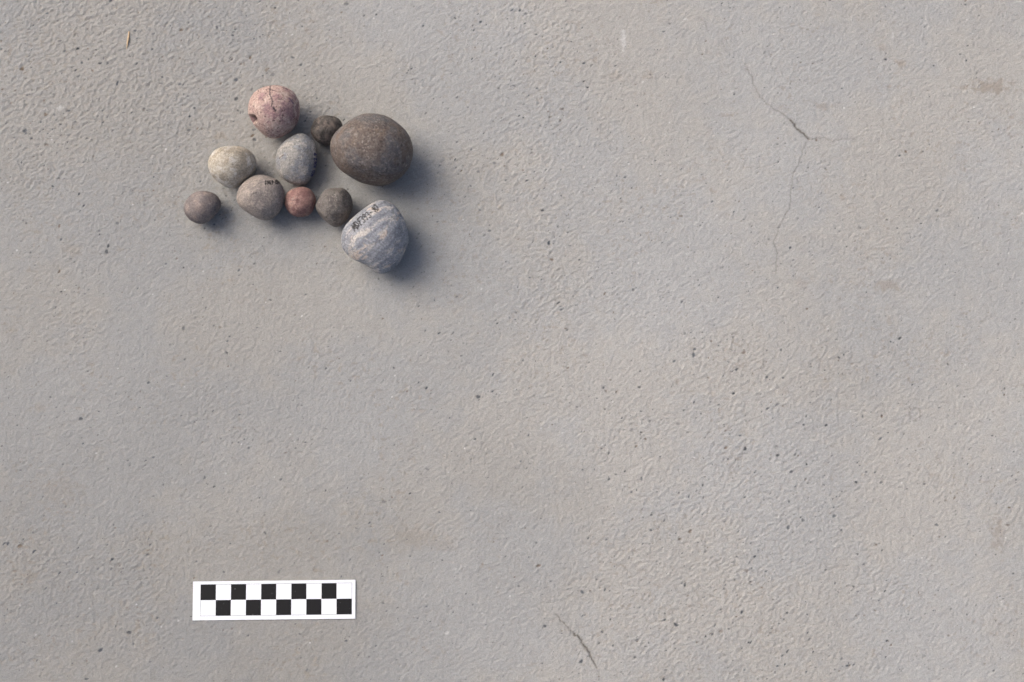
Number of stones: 10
